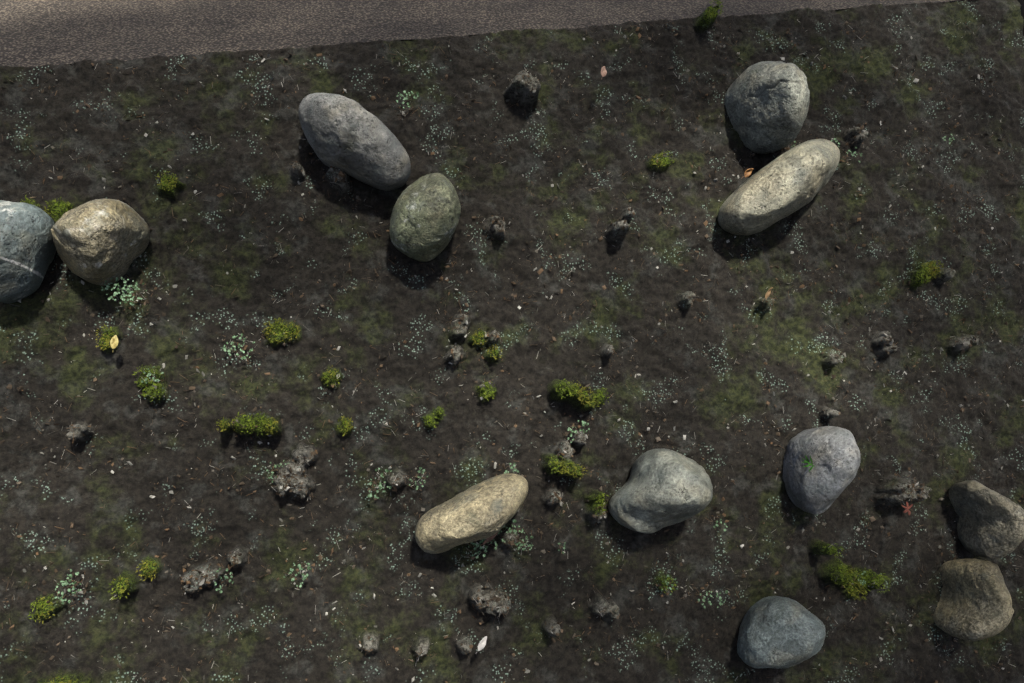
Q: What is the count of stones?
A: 12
